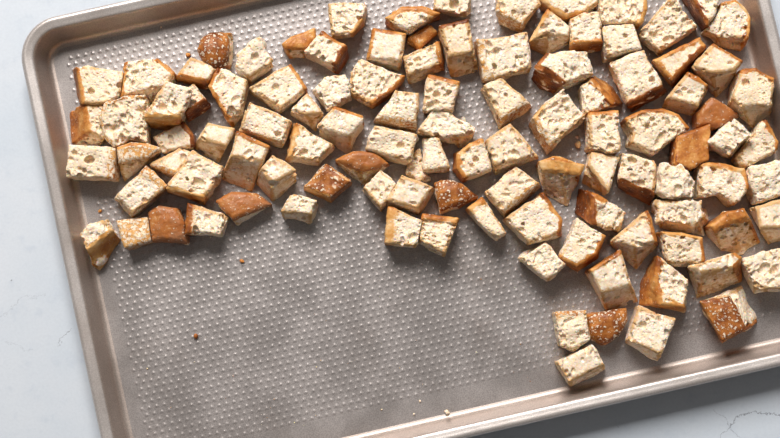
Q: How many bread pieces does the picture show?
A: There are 107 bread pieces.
